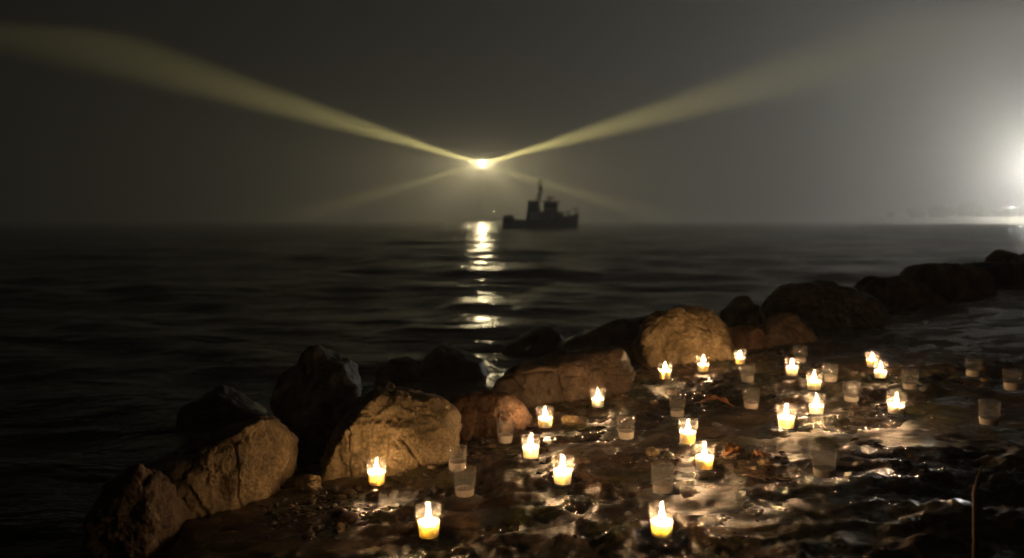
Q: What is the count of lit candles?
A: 19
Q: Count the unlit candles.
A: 17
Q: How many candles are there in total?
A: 36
